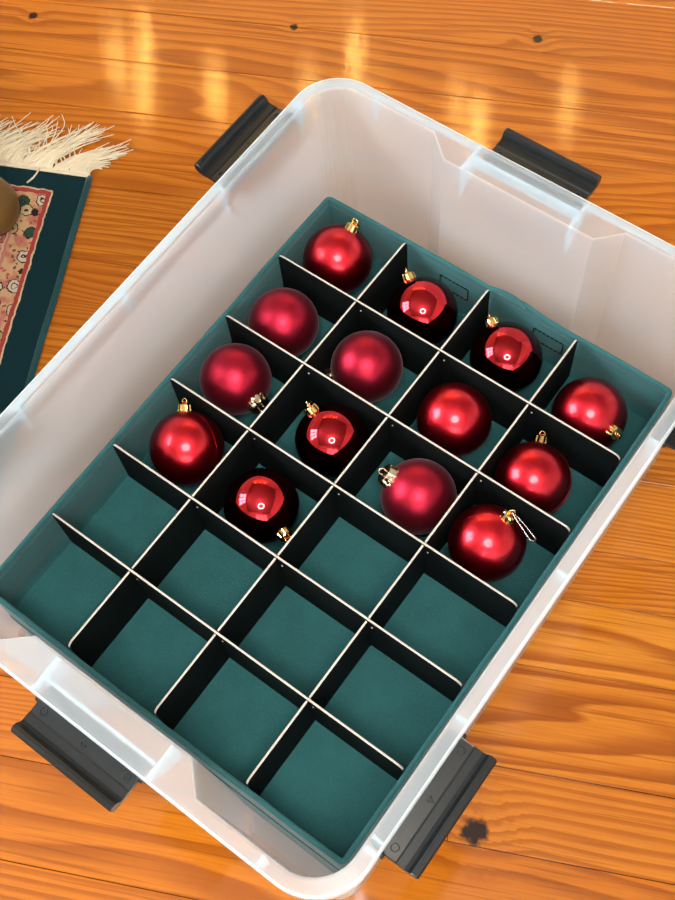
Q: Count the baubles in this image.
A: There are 14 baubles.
